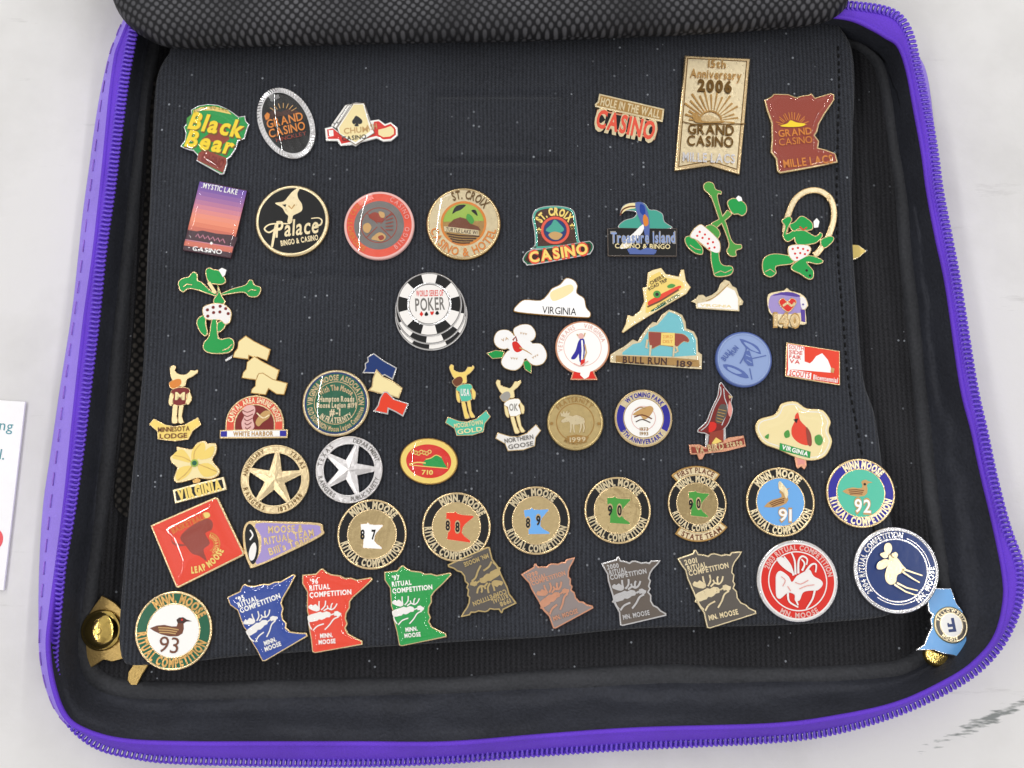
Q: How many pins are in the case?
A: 62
